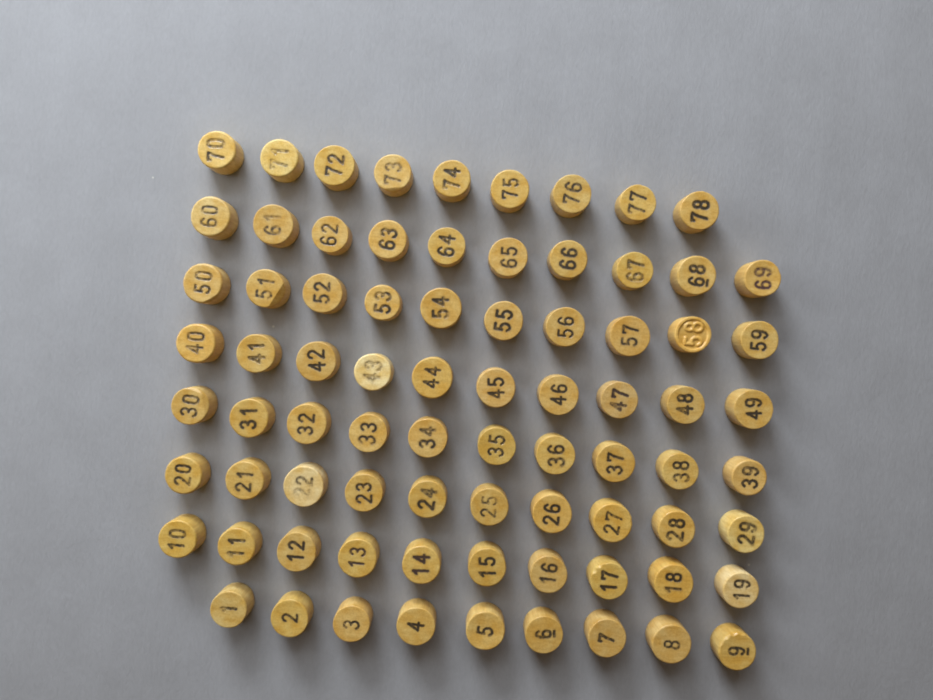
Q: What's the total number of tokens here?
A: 78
